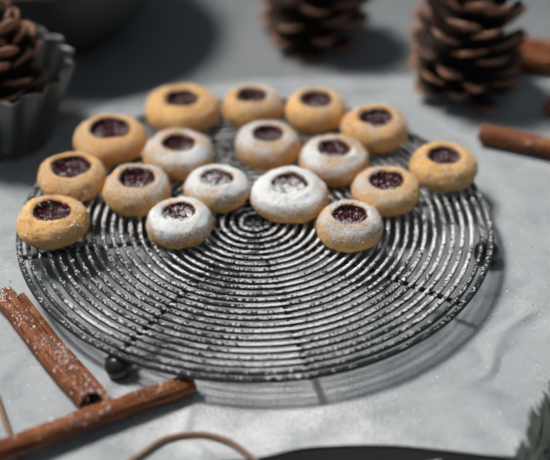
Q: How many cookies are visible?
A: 17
